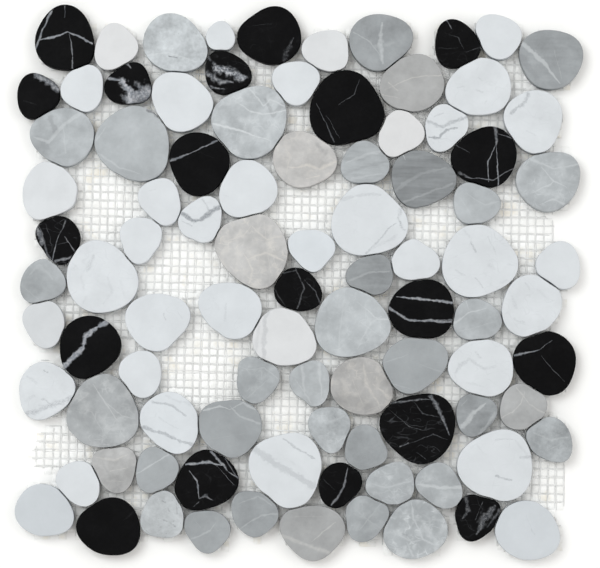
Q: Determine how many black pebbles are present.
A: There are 19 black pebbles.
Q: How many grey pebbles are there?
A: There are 38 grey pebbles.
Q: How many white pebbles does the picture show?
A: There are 36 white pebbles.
